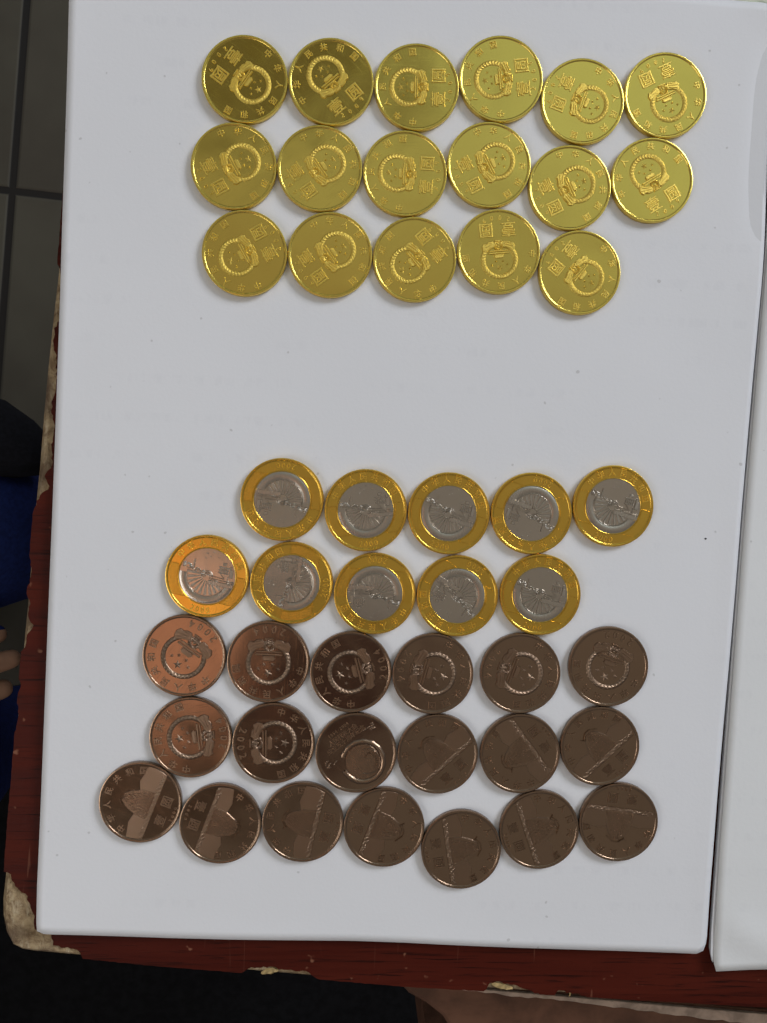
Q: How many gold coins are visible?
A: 17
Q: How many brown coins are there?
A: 19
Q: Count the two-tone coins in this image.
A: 10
